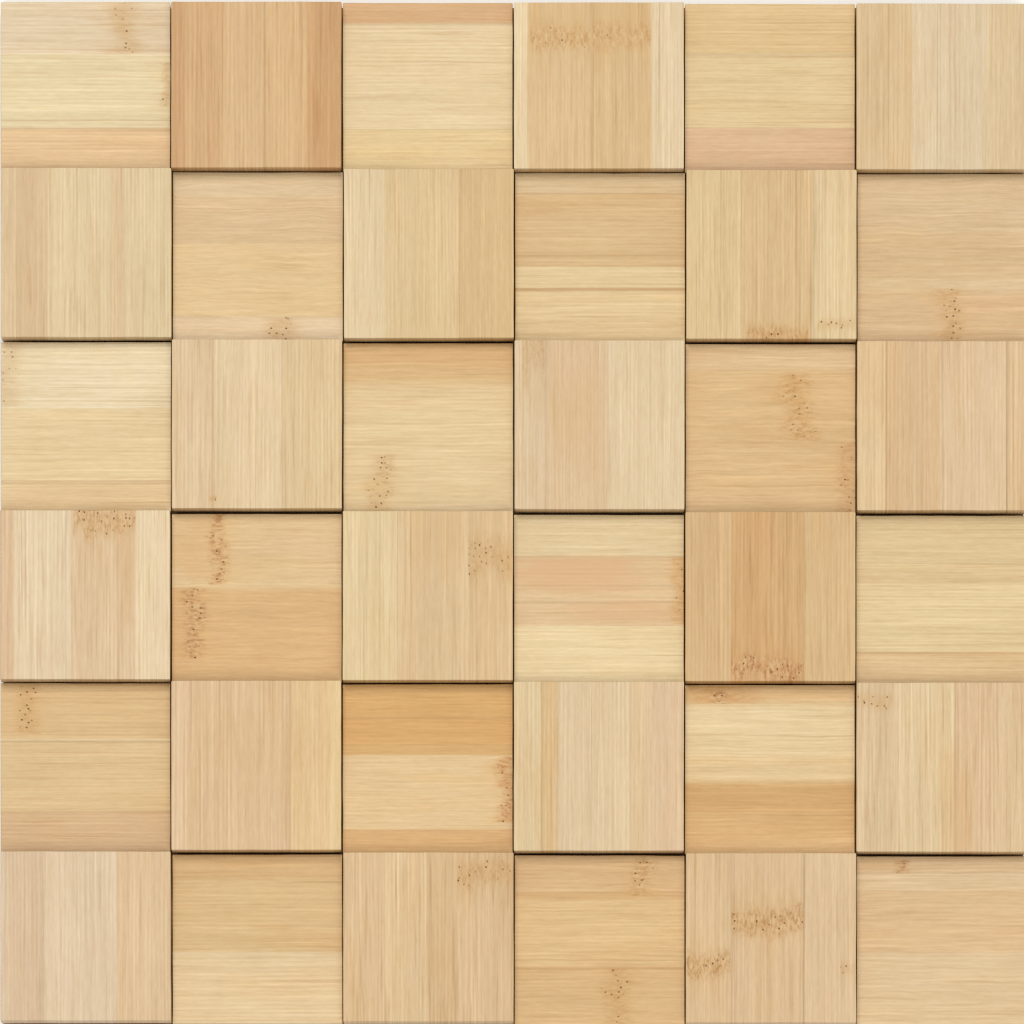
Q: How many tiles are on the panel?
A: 36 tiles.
